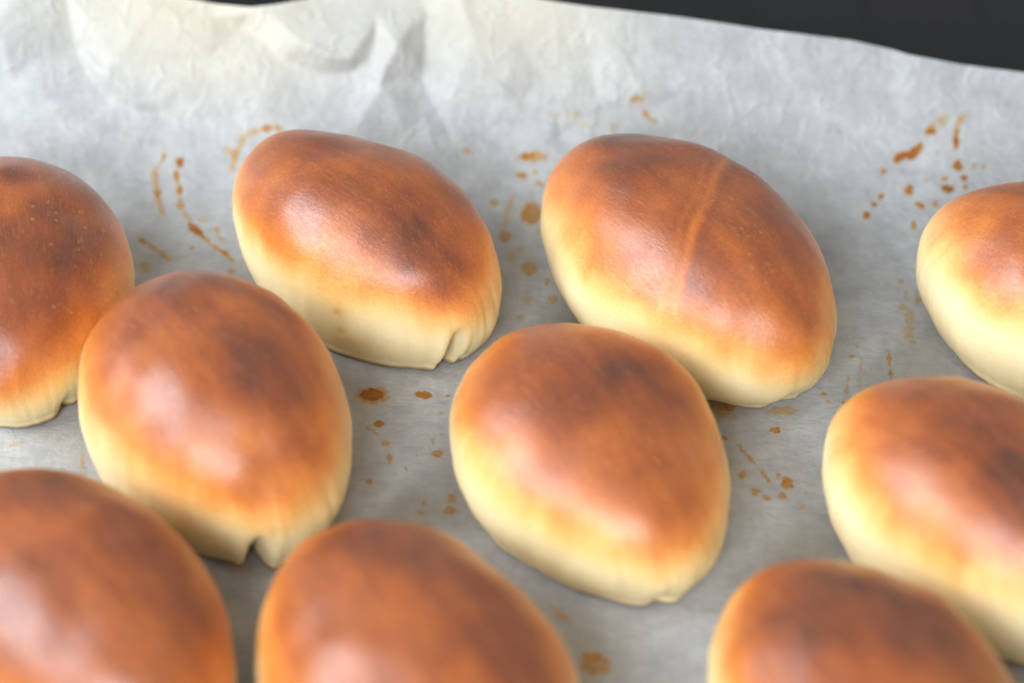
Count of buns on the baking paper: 10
